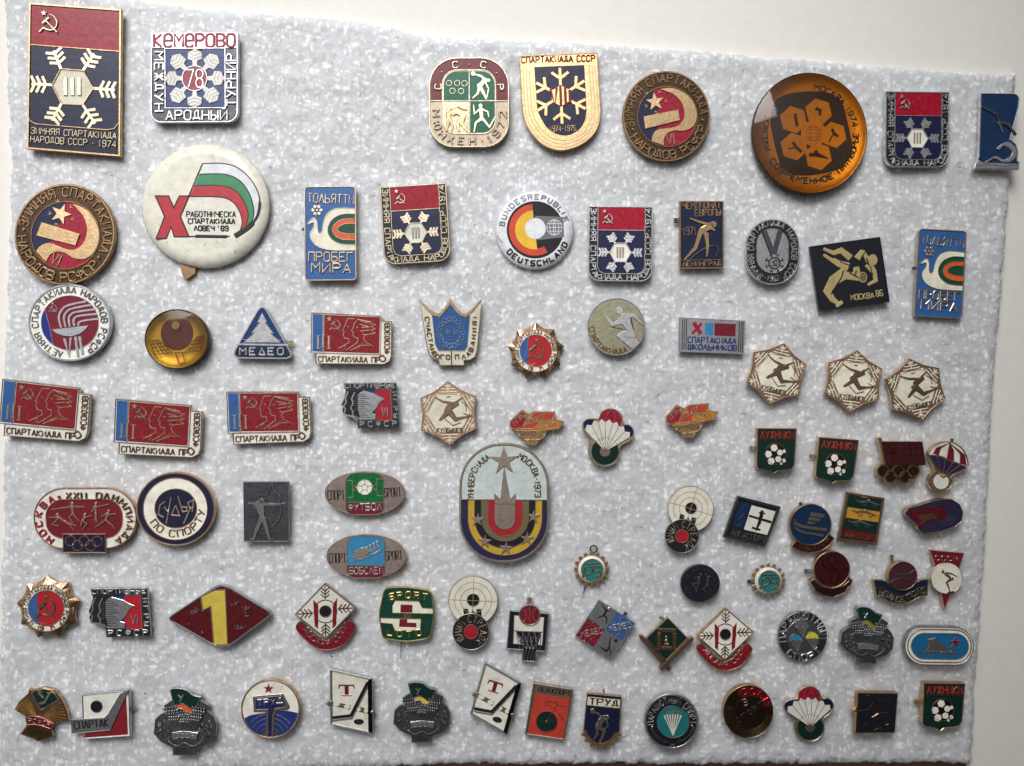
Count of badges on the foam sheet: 85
